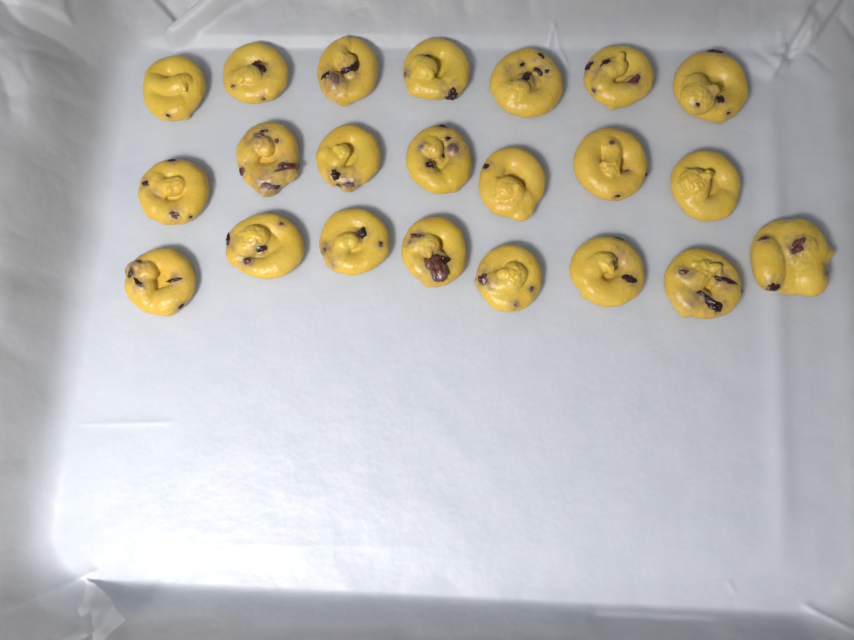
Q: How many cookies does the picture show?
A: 22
